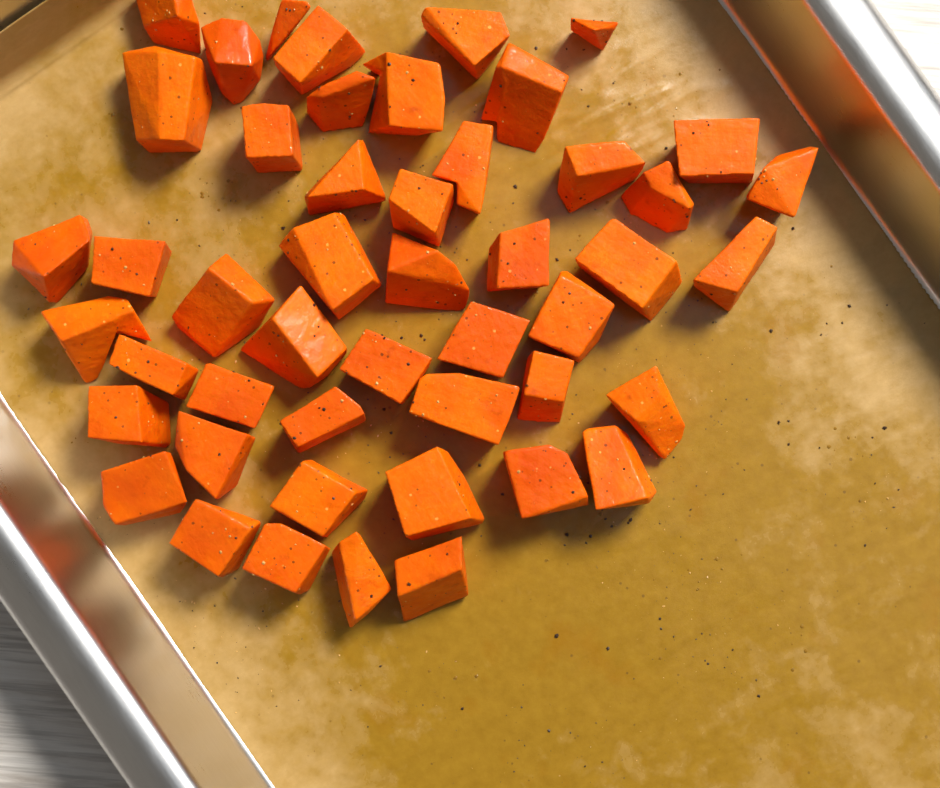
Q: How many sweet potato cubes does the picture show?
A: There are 48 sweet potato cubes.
